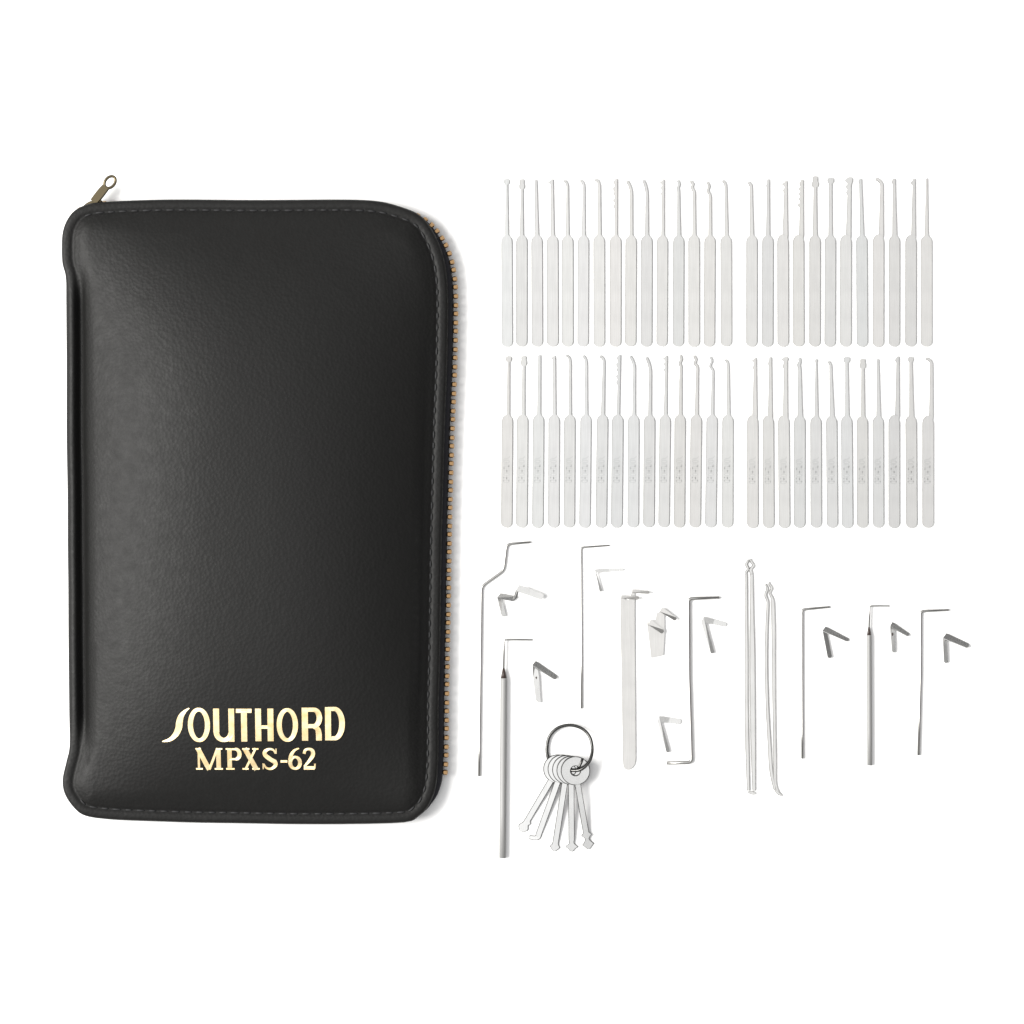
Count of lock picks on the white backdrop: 54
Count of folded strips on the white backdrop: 9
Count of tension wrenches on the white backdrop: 8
